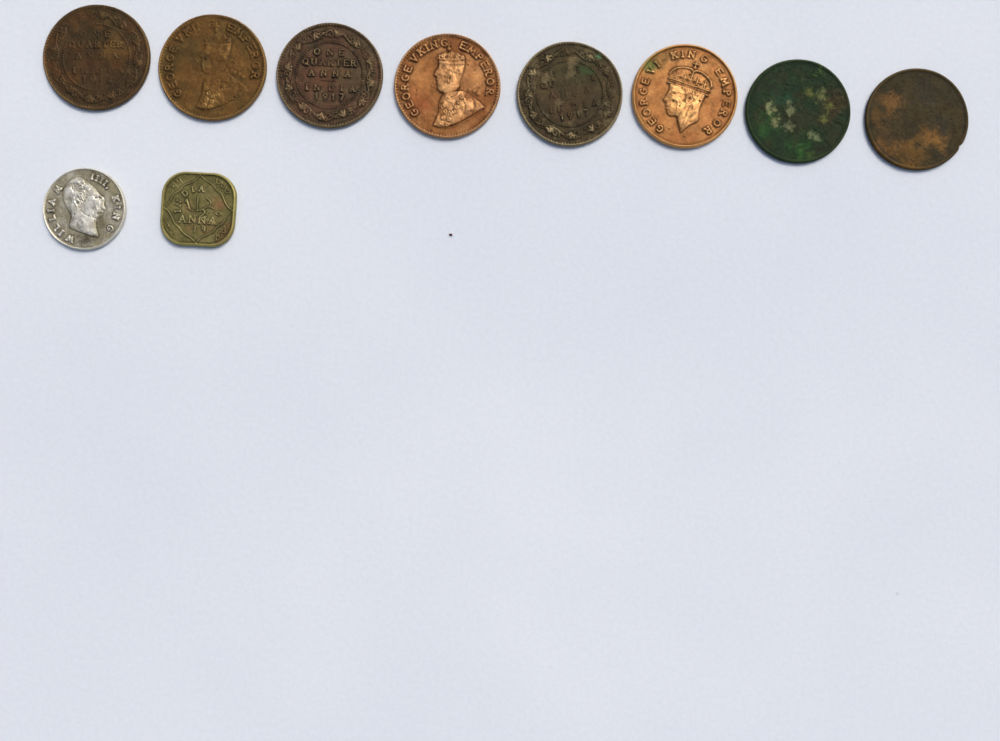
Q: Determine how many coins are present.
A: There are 10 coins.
